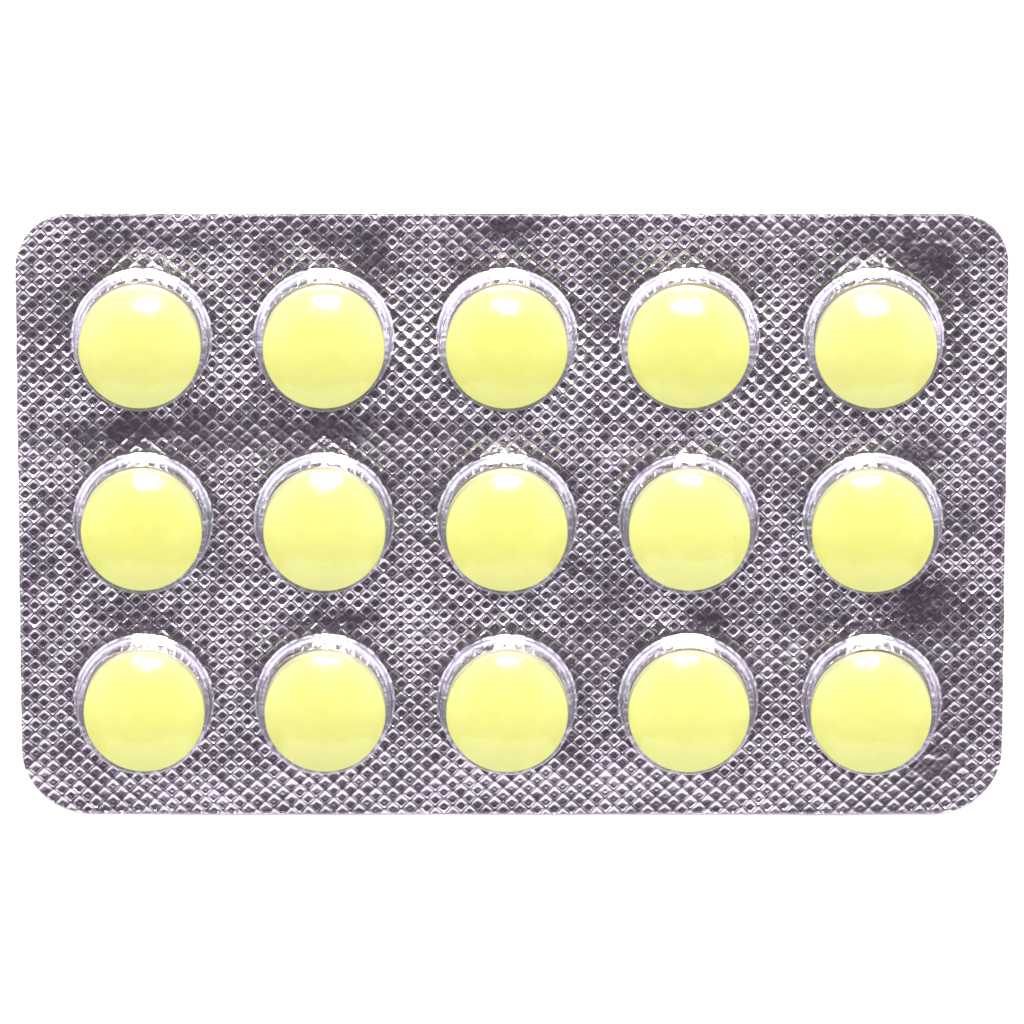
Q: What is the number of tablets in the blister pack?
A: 15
